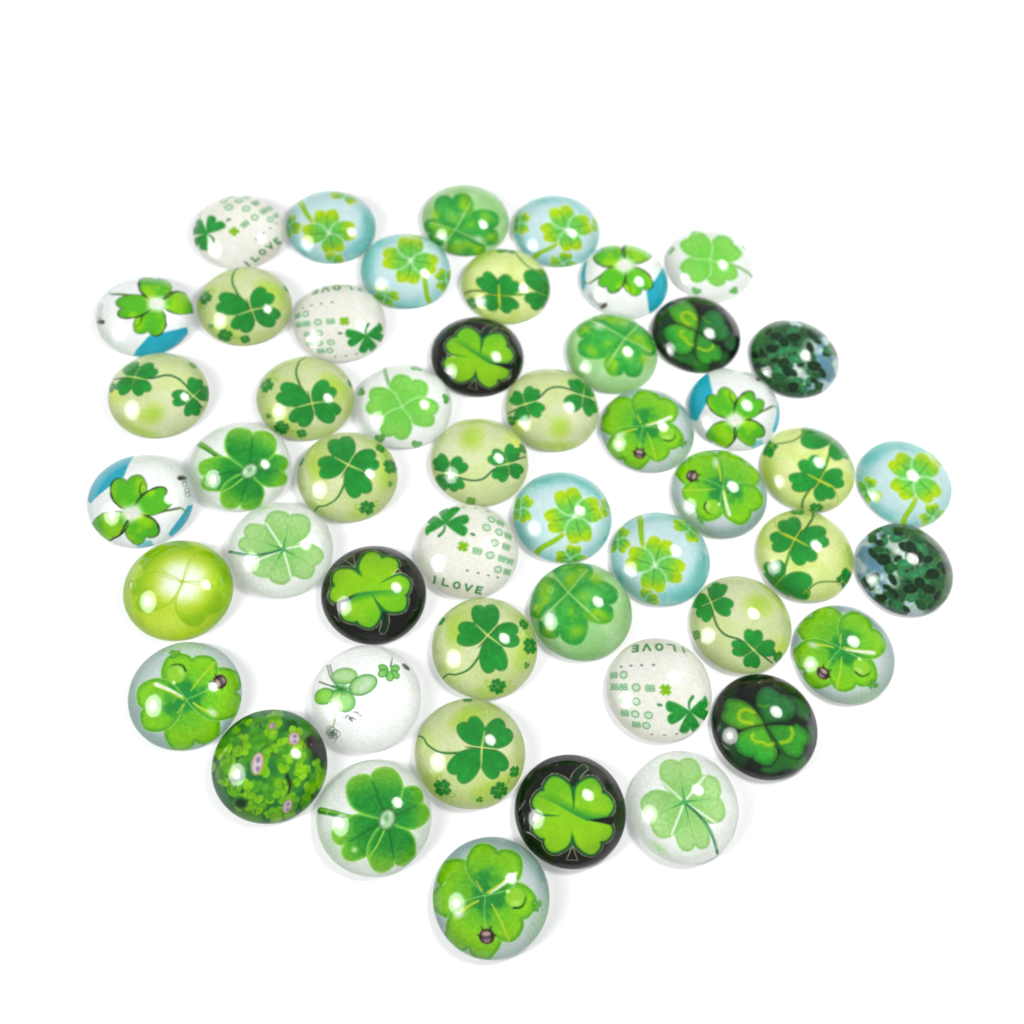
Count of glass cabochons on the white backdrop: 50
